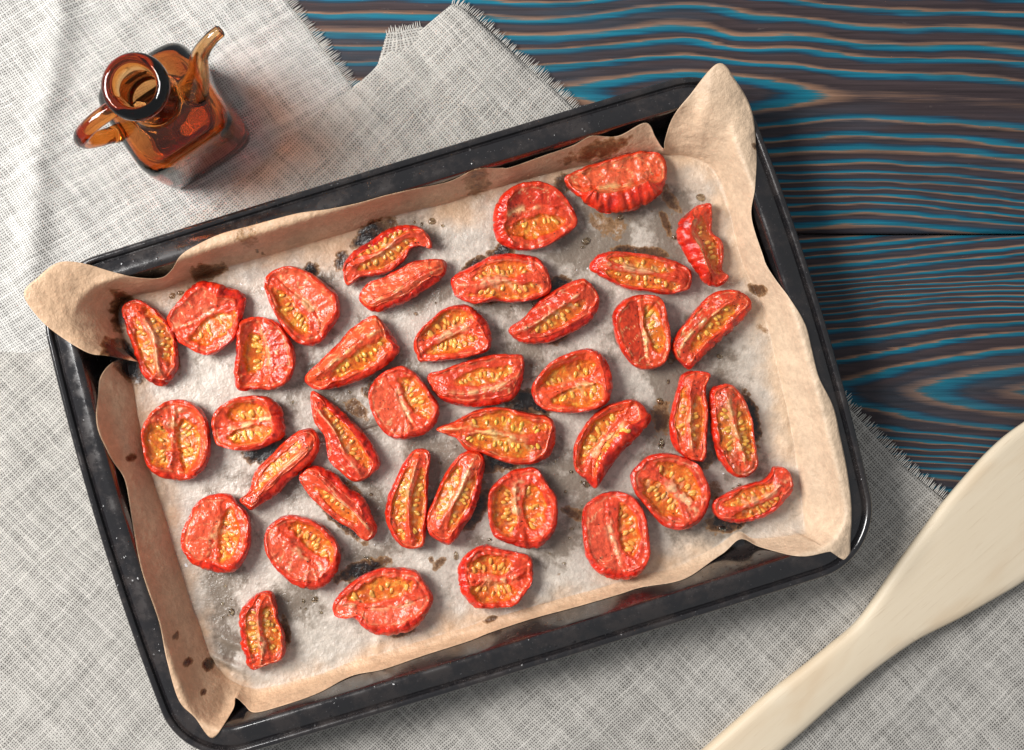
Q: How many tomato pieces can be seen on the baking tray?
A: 39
